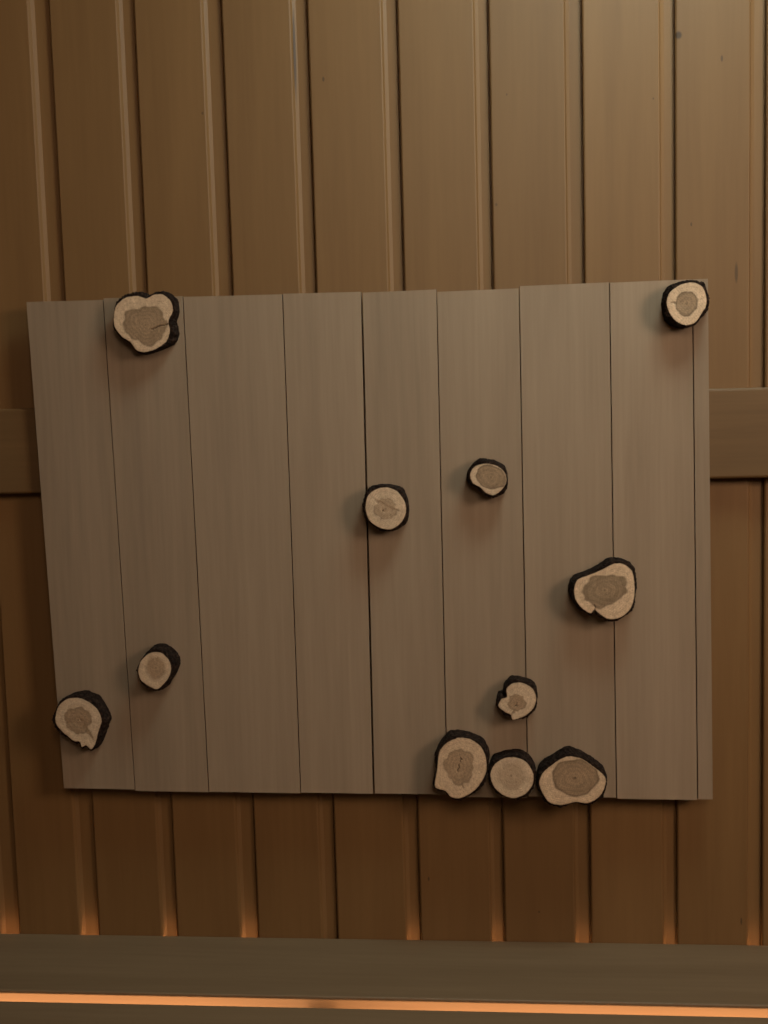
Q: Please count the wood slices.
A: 11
